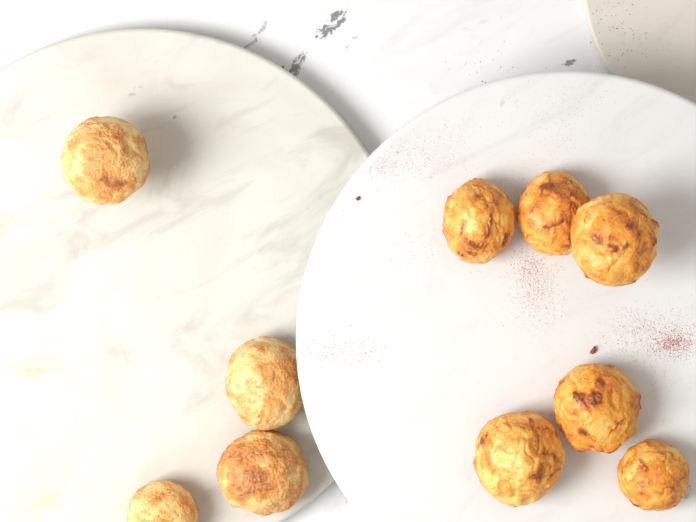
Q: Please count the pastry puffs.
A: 10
